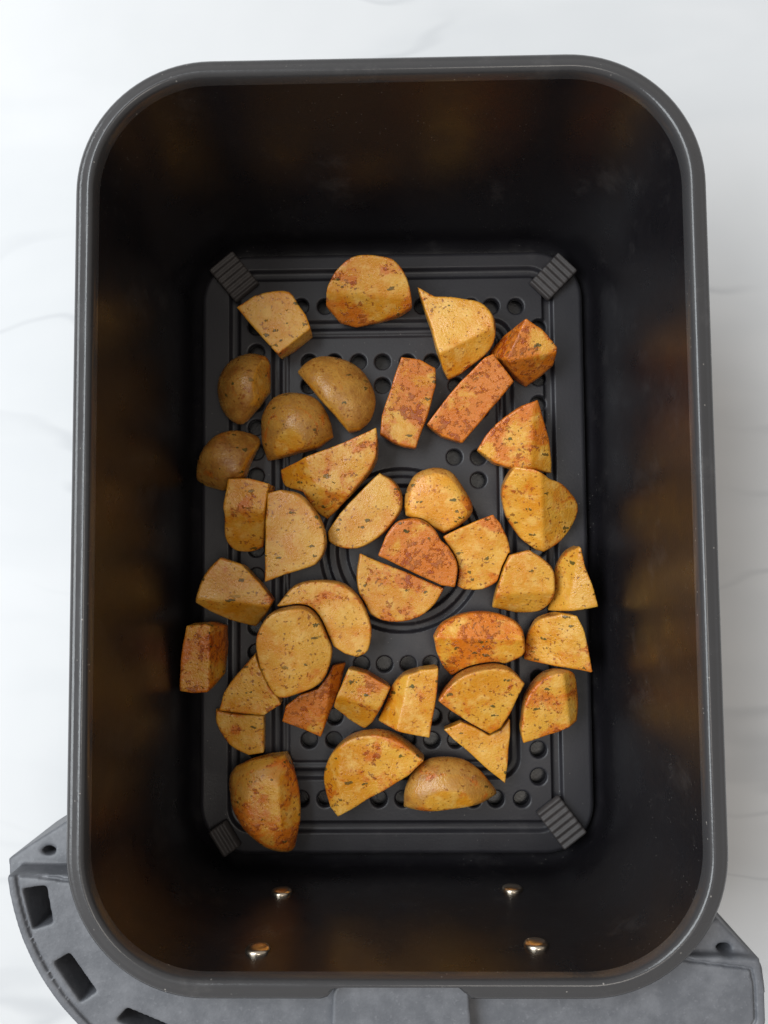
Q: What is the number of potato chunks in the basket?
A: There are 39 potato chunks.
